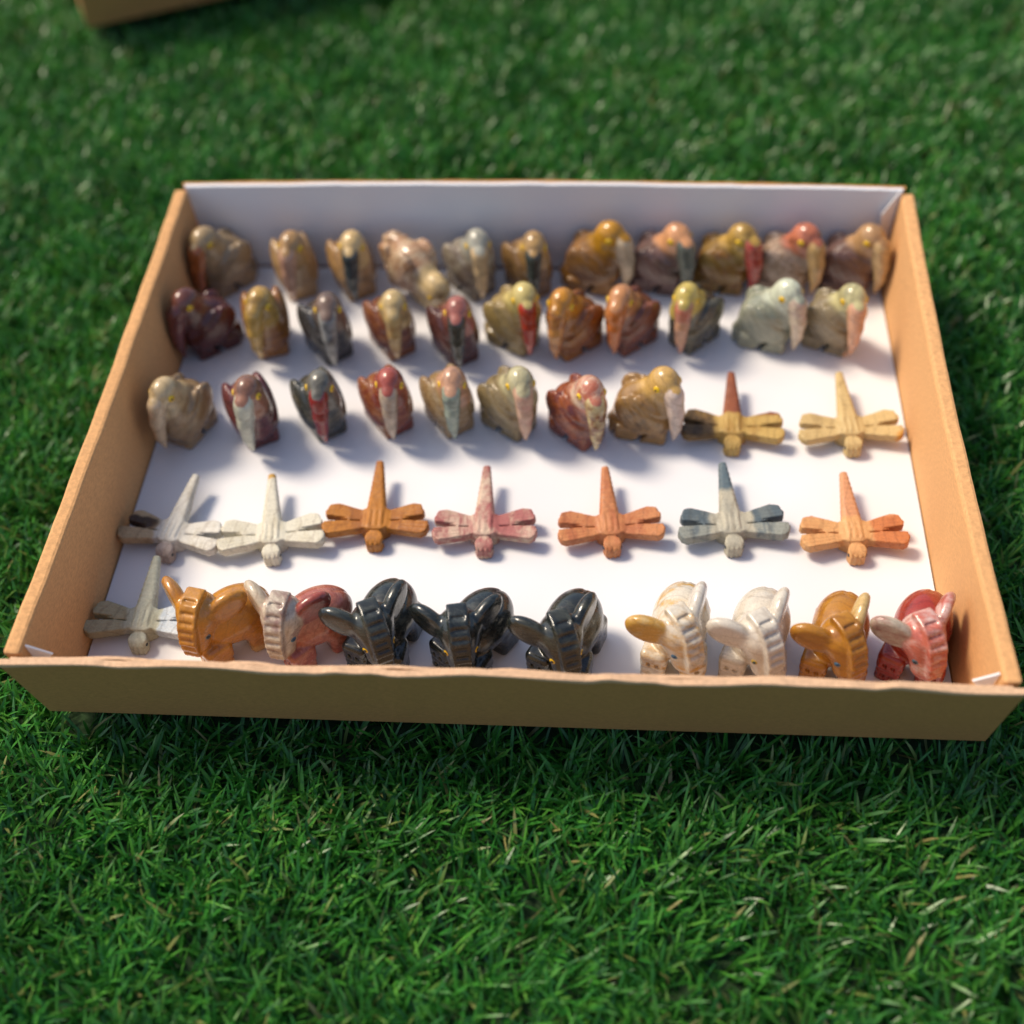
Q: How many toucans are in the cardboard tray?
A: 30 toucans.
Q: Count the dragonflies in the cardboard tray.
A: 10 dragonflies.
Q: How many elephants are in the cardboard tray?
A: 9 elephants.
